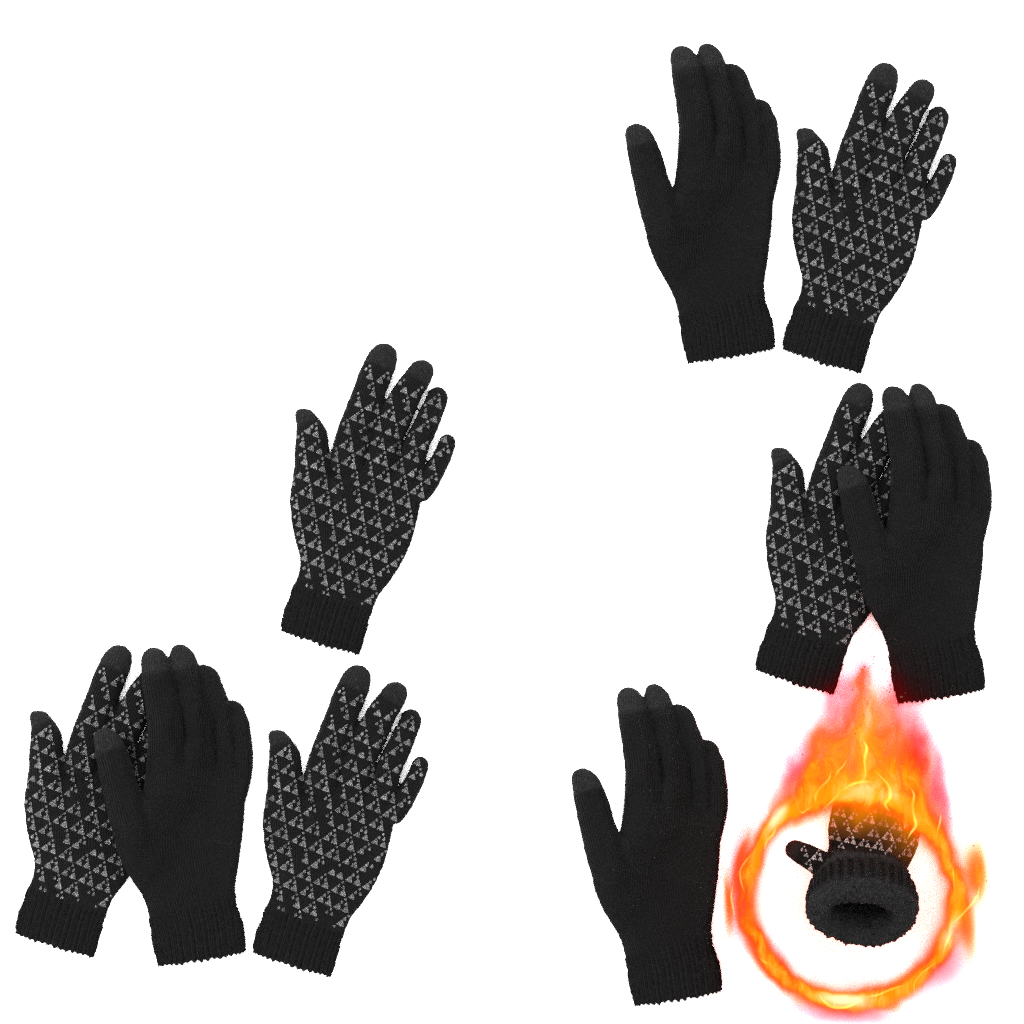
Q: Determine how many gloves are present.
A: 10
